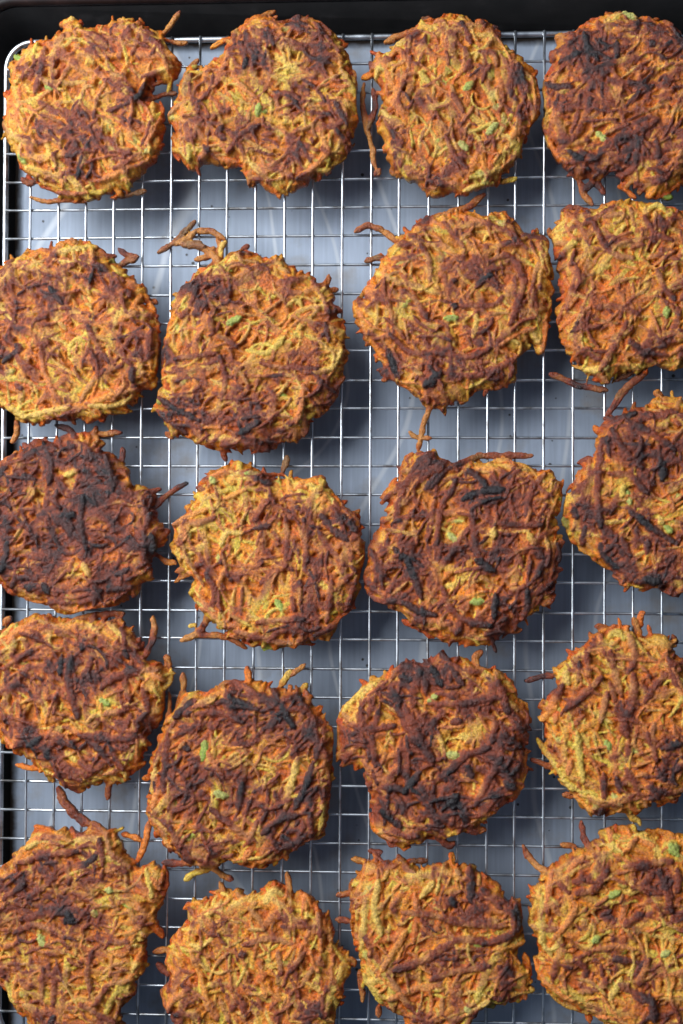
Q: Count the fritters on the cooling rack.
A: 20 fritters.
